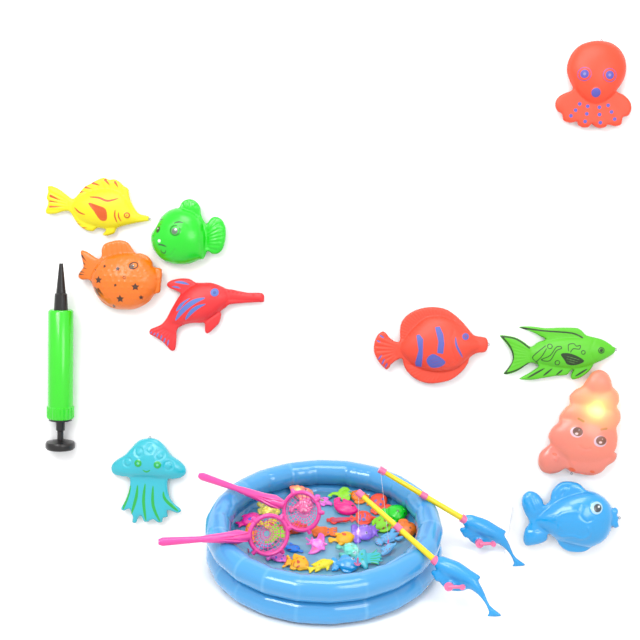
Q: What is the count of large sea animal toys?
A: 10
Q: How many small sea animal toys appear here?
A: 32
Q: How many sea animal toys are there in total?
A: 42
